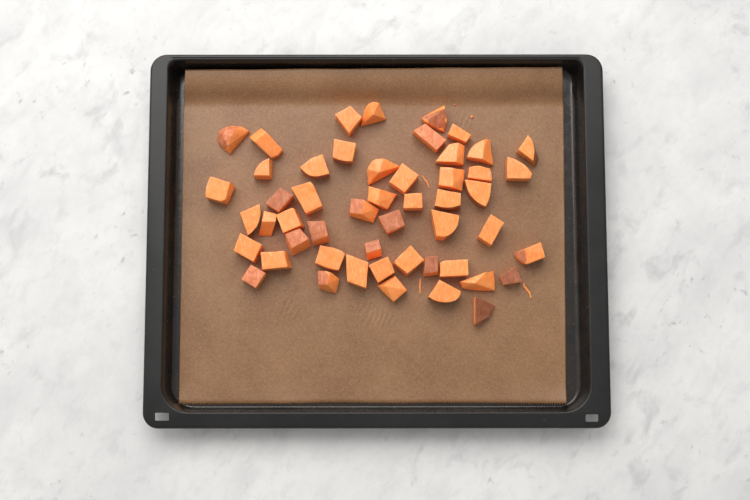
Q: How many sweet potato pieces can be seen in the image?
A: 51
